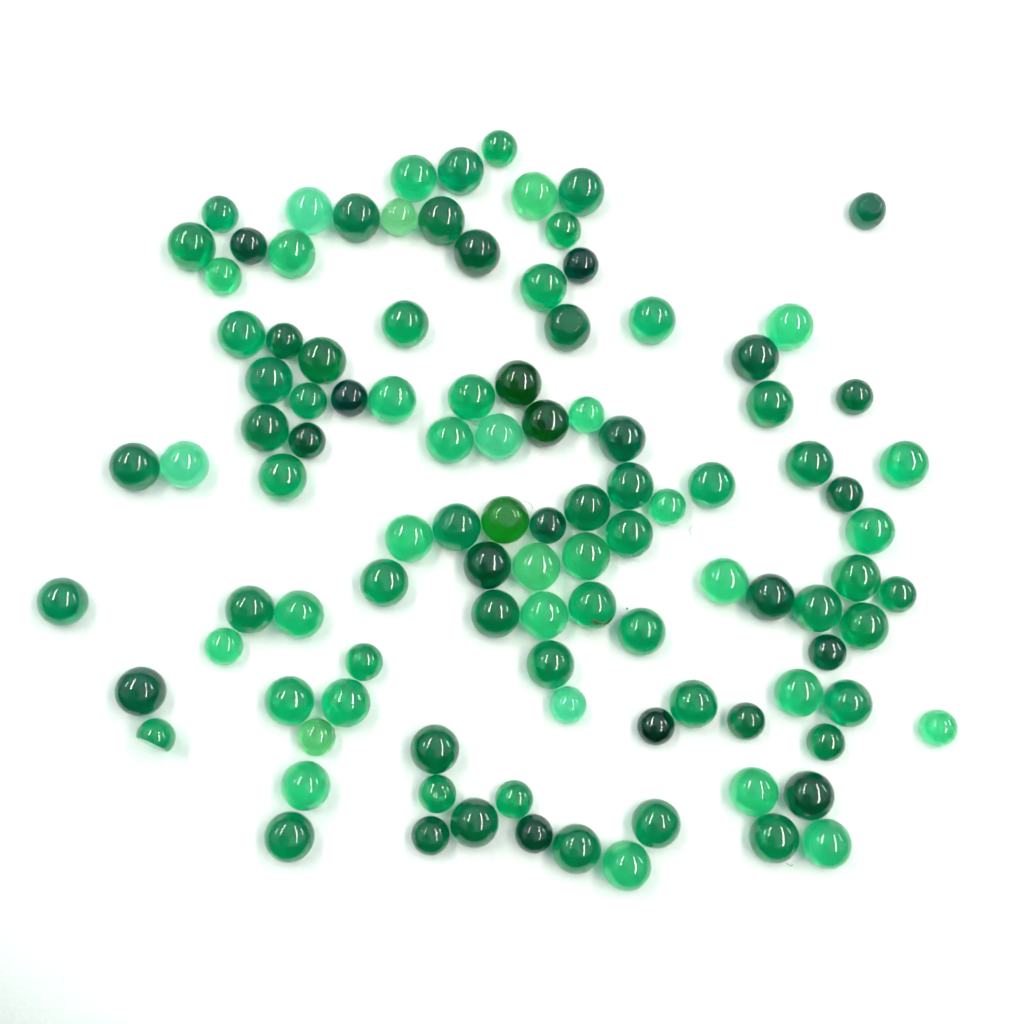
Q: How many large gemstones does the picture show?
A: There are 75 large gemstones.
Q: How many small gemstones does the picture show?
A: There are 32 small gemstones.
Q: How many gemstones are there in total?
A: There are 107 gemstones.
